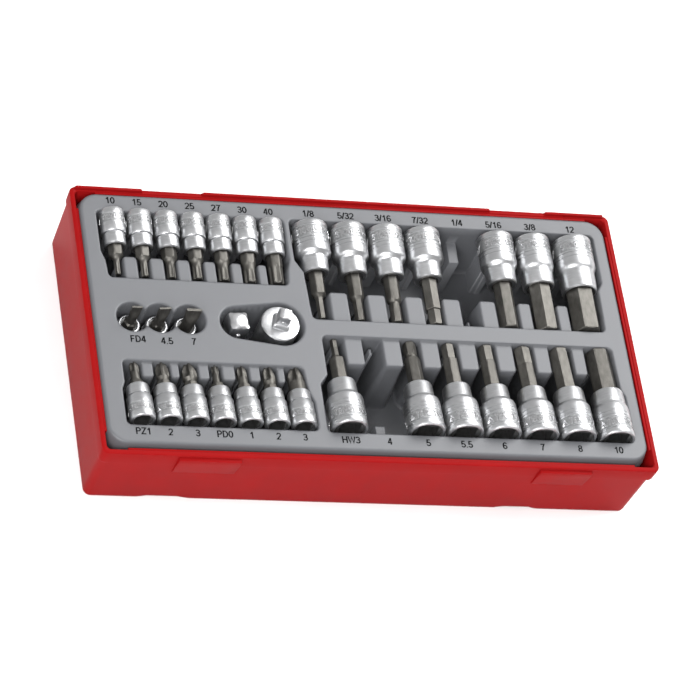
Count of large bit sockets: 14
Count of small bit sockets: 17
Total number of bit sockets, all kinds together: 31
